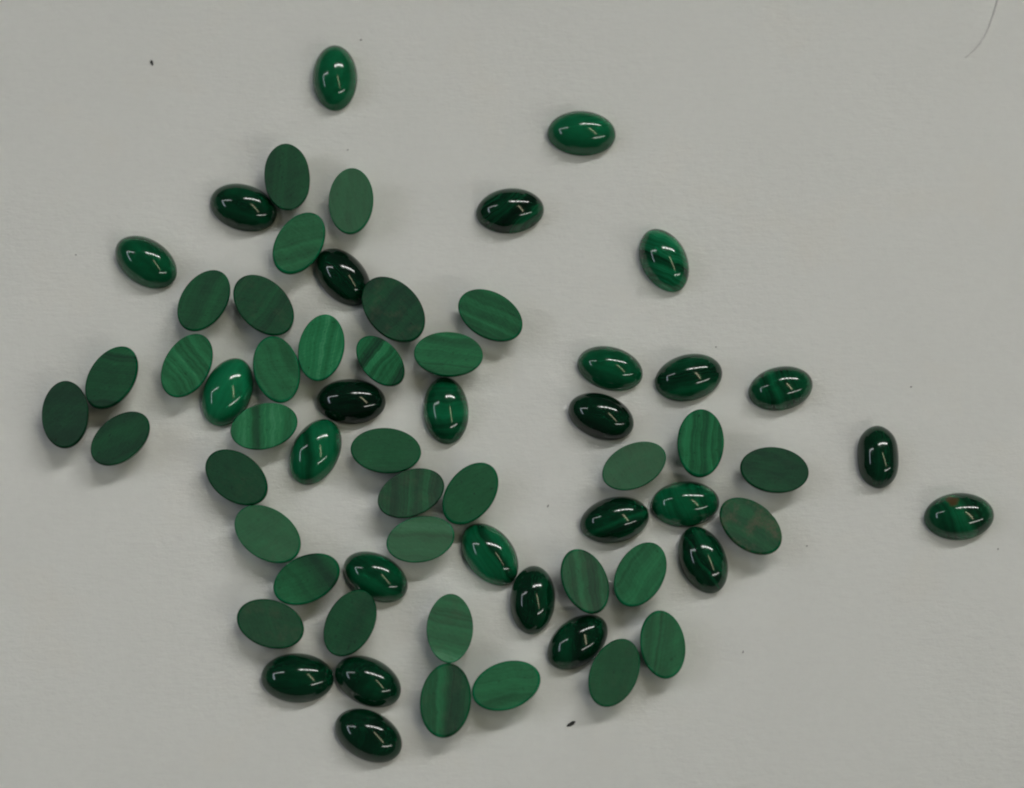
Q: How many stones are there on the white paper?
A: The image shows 63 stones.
